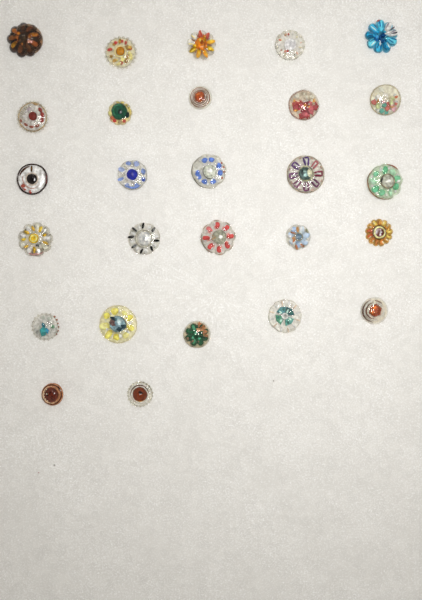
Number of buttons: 27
